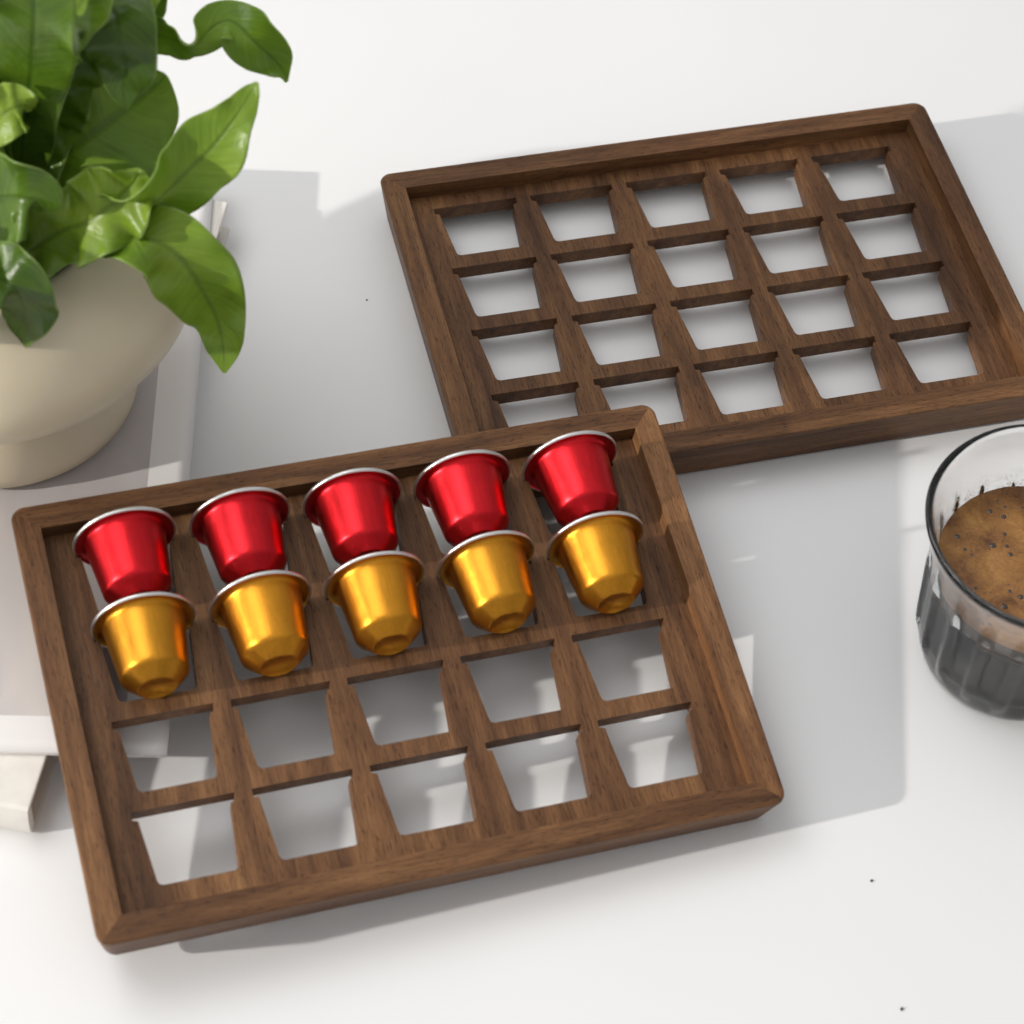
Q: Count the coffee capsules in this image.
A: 10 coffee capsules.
